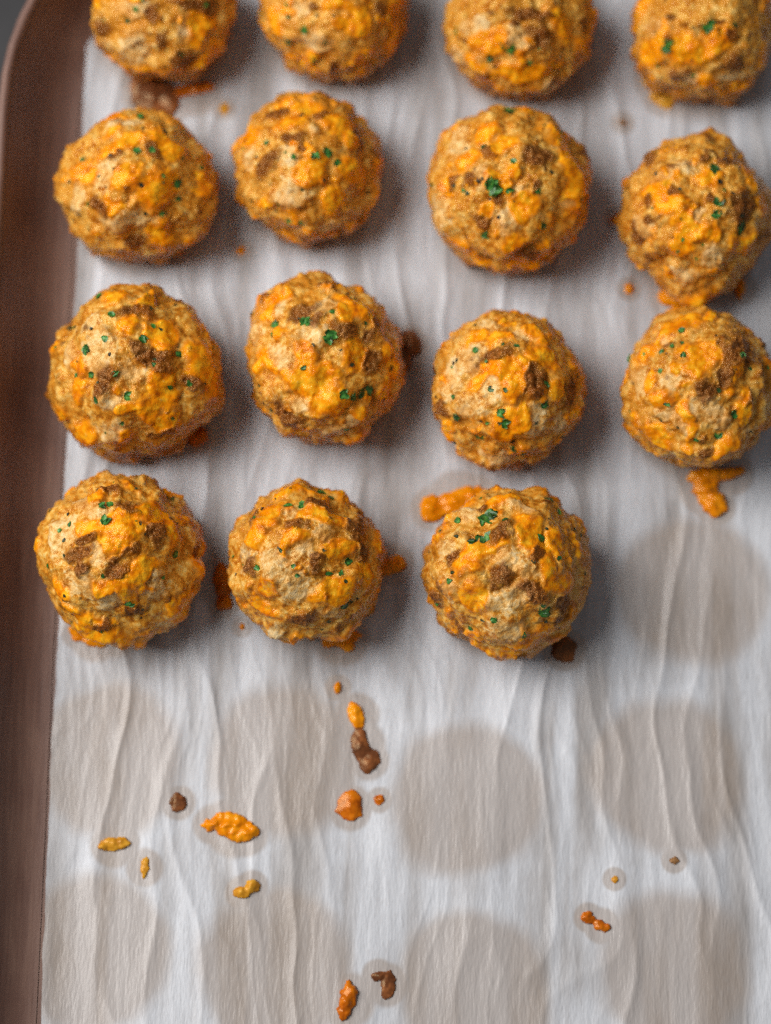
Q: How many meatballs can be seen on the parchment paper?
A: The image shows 15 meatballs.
